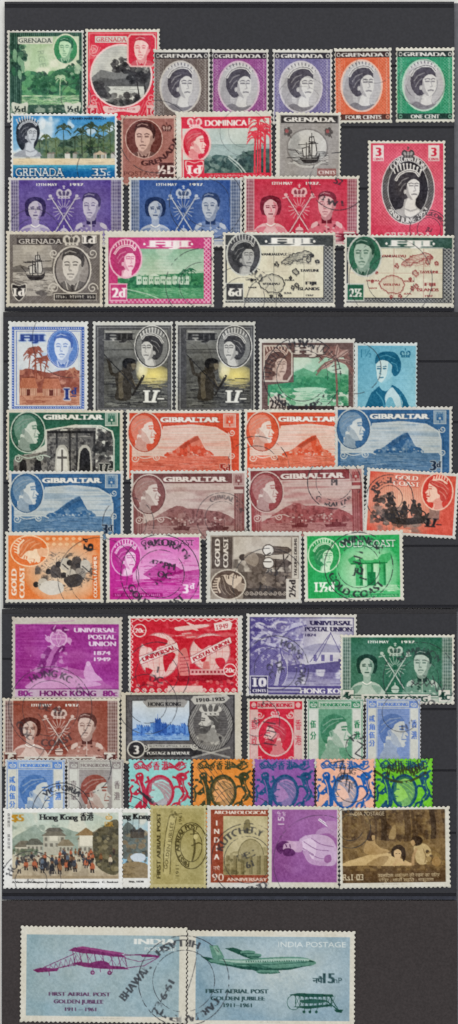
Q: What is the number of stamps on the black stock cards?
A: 60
